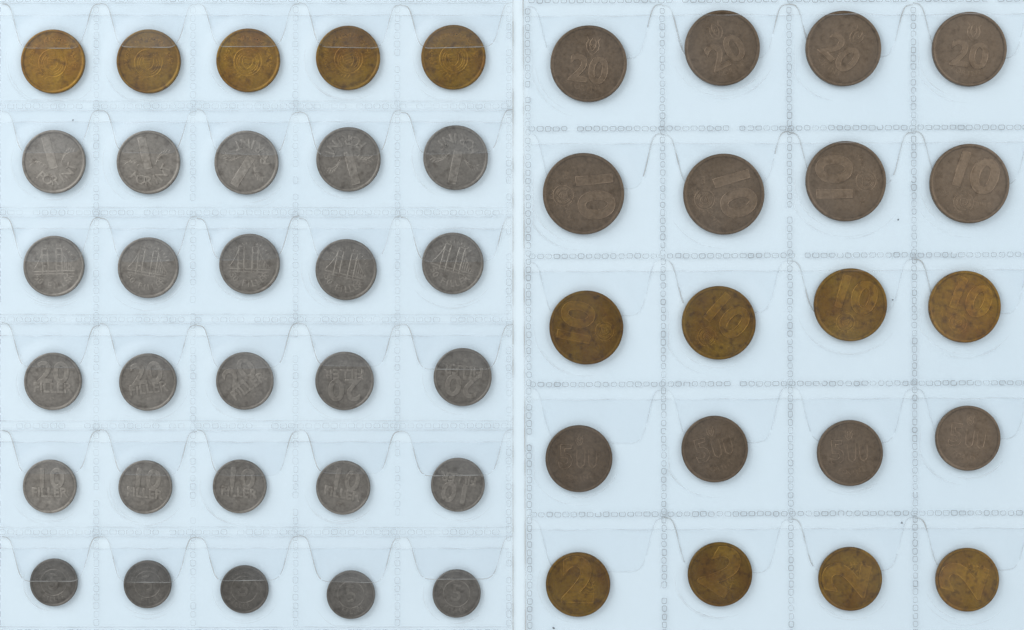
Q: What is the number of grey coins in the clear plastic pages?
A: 25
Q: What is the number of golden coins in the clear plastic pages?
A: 13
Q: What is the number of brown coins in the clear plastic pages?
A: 12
